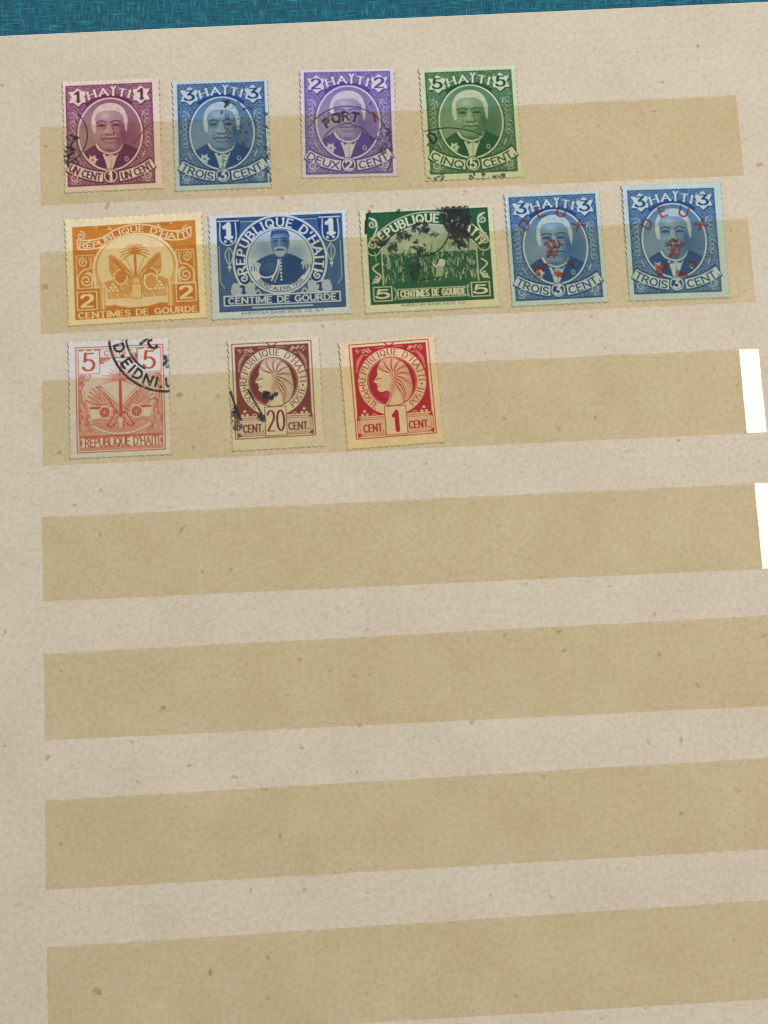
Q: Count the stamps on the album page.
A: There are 12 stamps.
